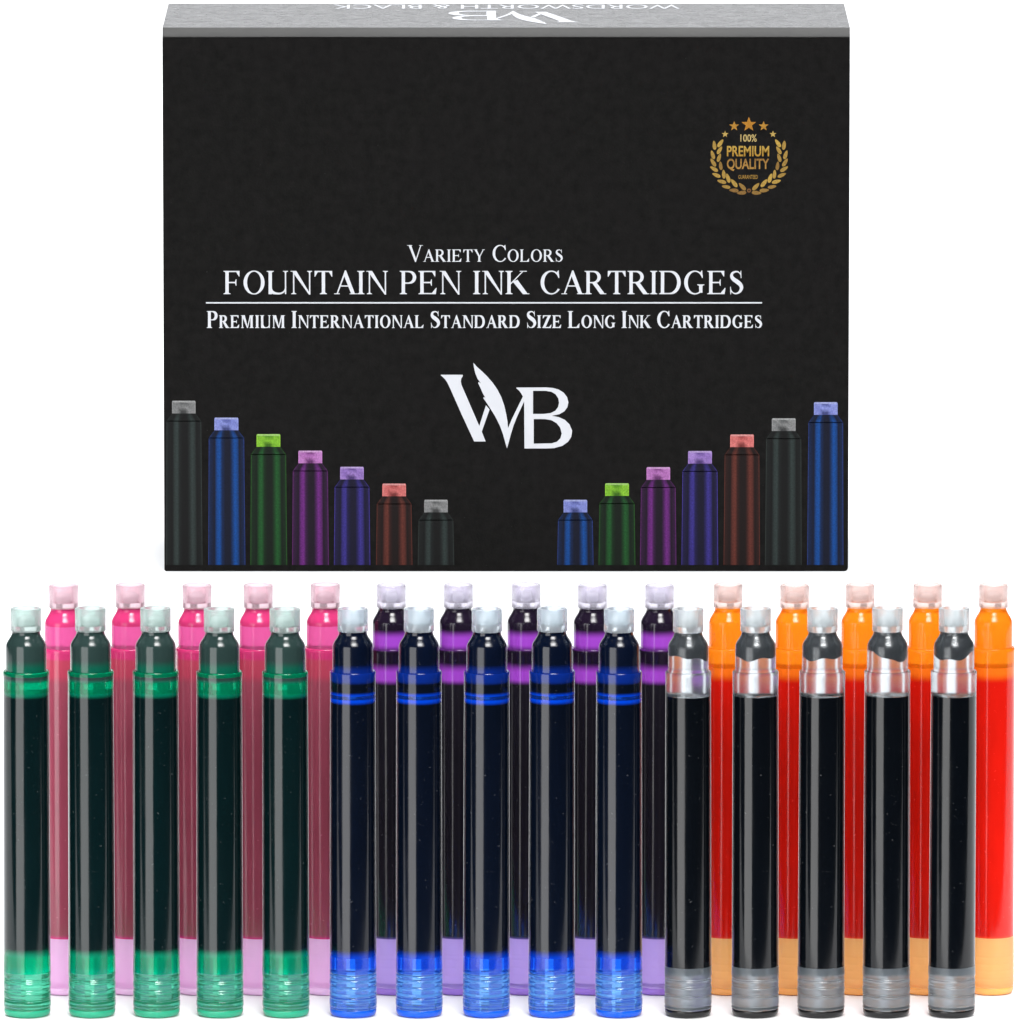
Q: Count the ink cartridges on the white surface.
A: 30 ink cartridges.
